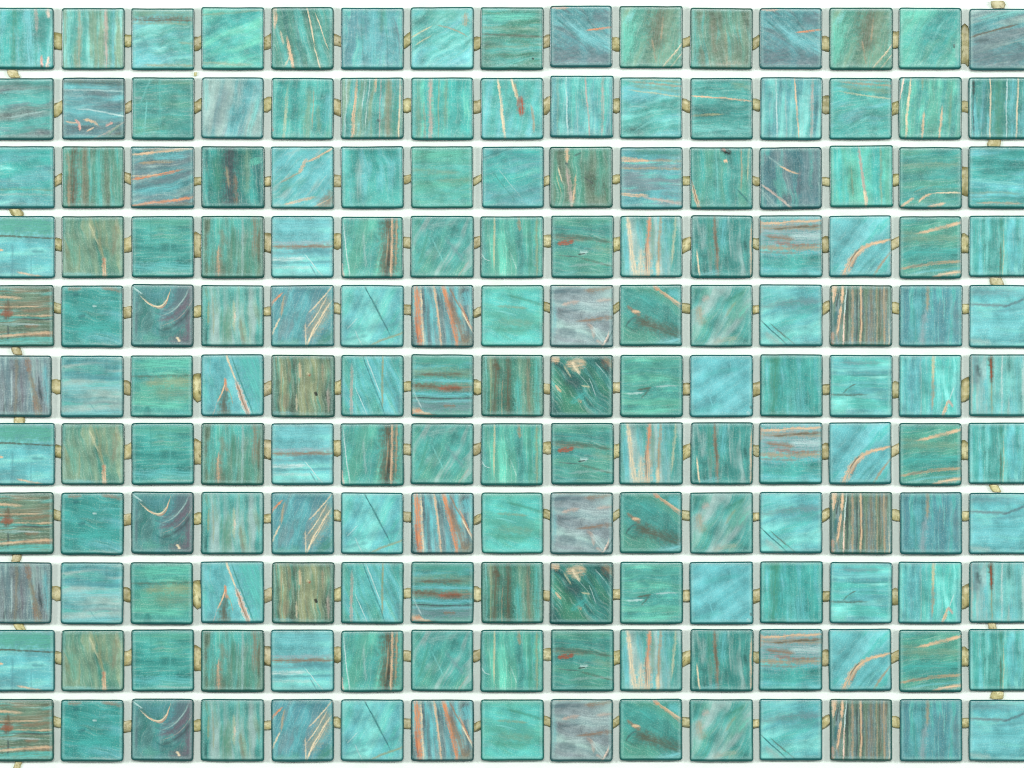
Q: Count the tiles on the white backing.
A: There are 165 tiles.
